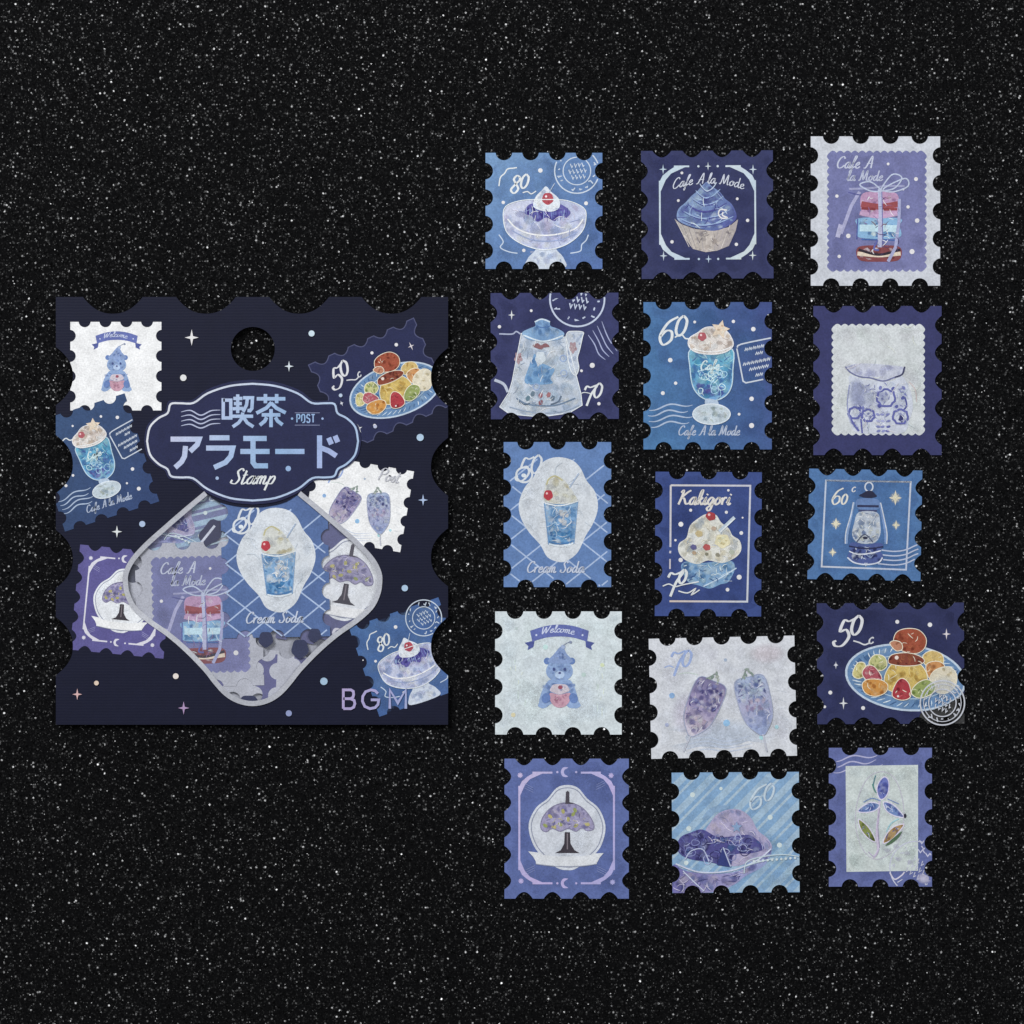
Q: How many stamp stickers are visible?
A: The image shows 15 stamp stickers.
